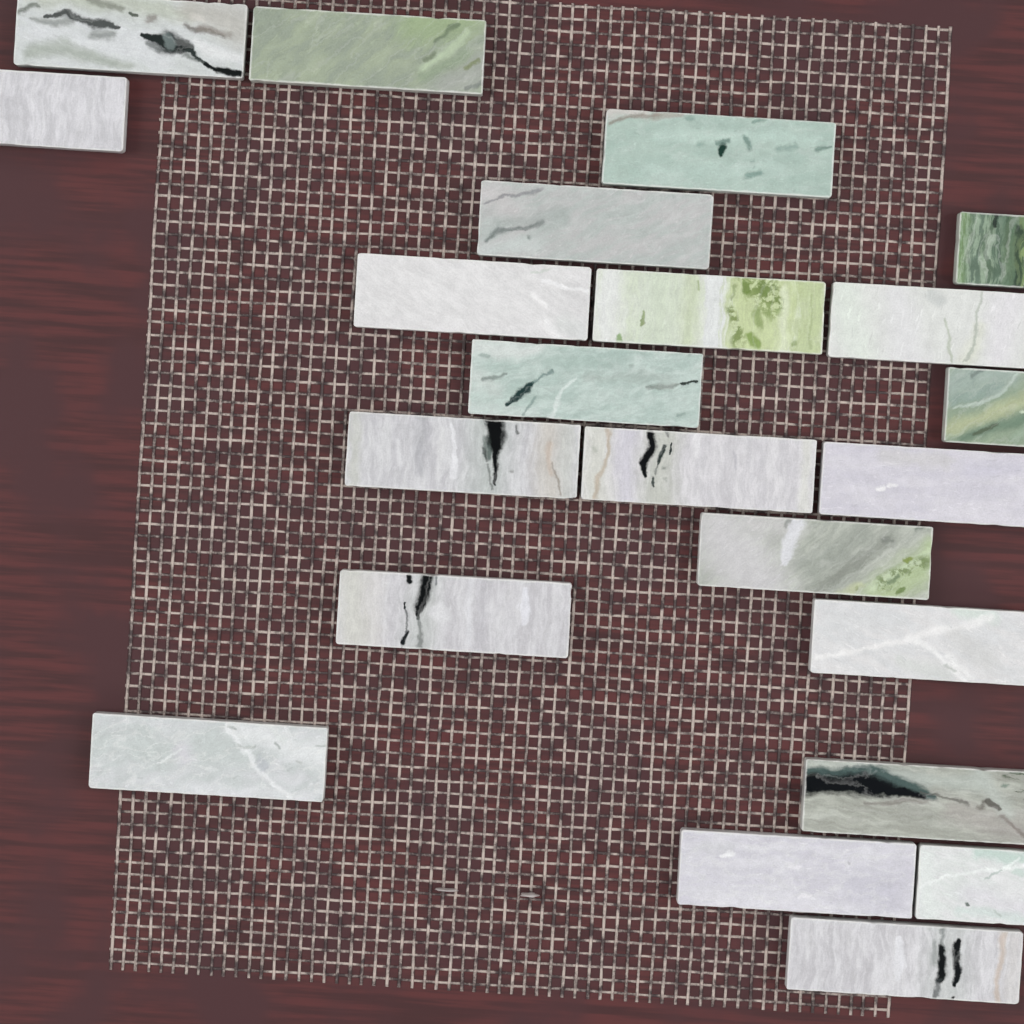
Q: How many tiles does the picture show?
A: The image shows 22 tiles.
